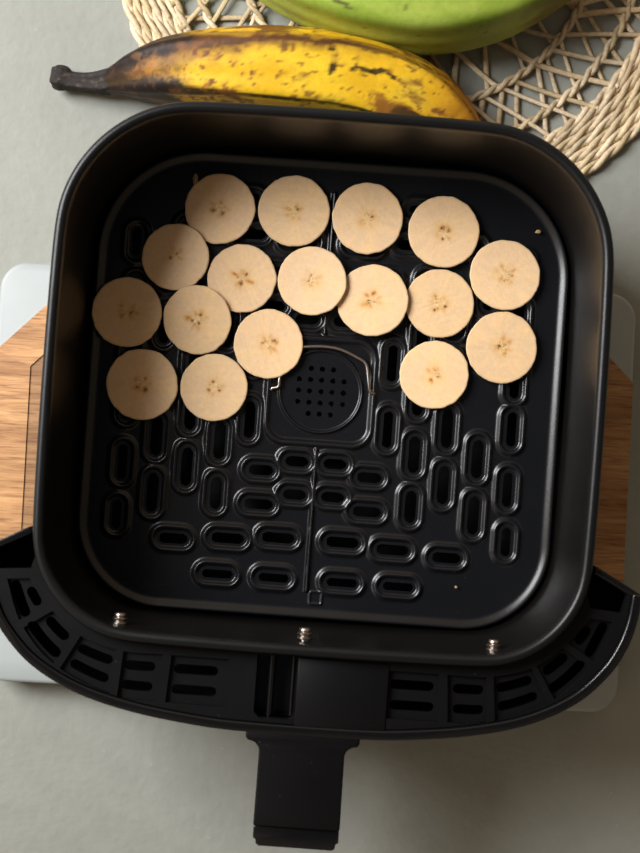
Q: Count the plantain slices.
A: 17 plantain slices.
